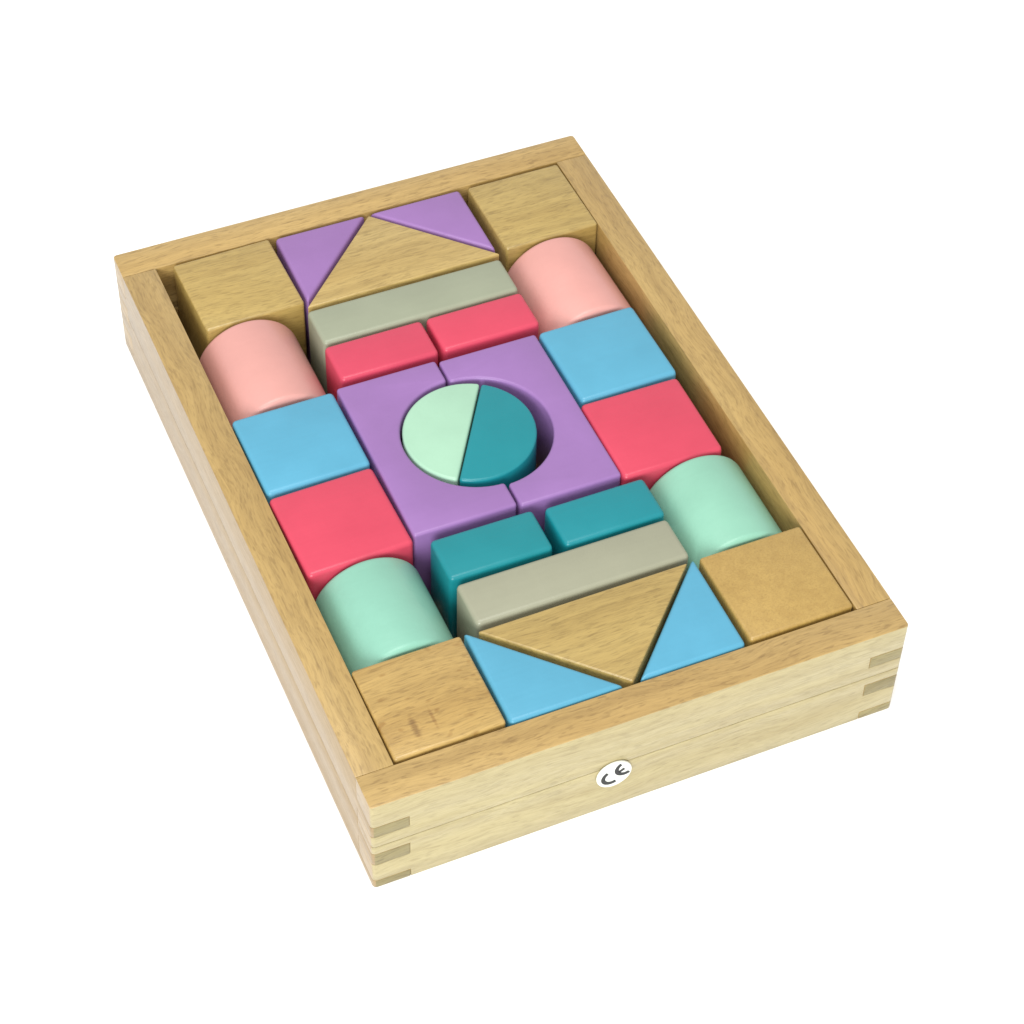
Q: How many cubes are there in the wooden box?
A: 8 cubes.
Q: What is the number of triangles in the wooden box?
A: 6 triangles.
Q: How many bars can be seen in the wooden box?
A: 6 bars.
